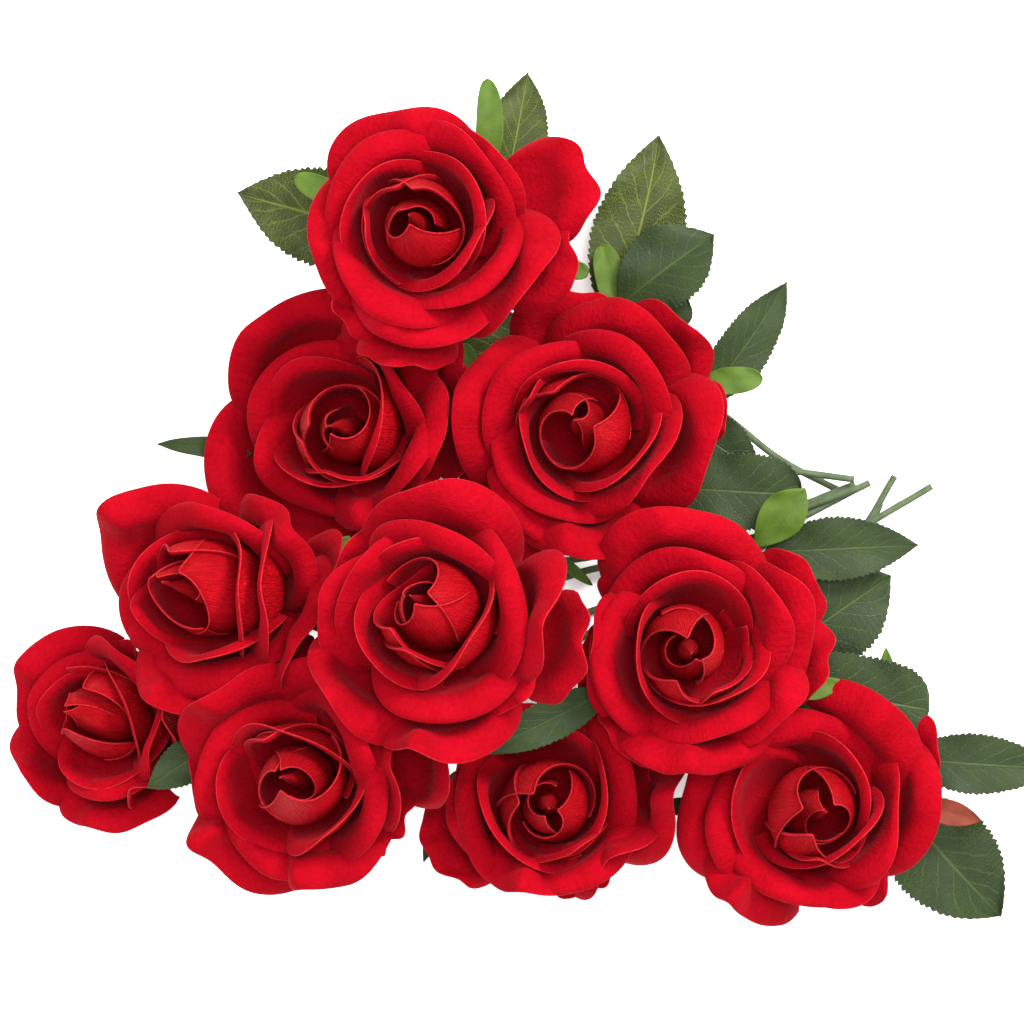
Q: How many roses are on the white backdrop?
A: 10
